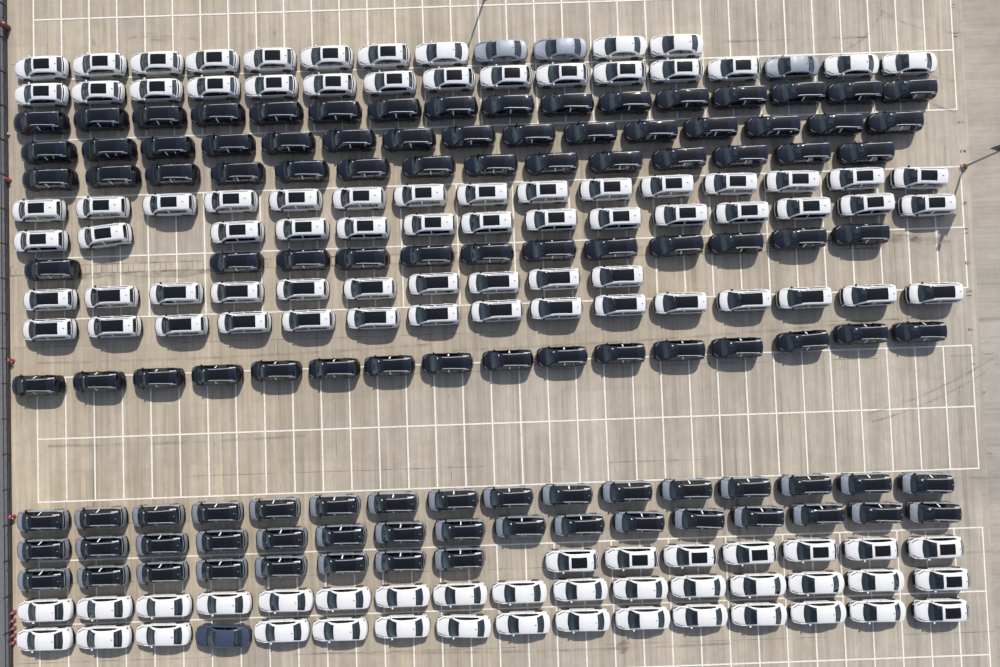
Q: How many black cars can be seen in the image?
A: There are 73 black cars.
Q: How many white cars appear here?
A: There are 117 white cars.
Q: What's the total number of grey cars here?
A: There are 43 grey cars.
